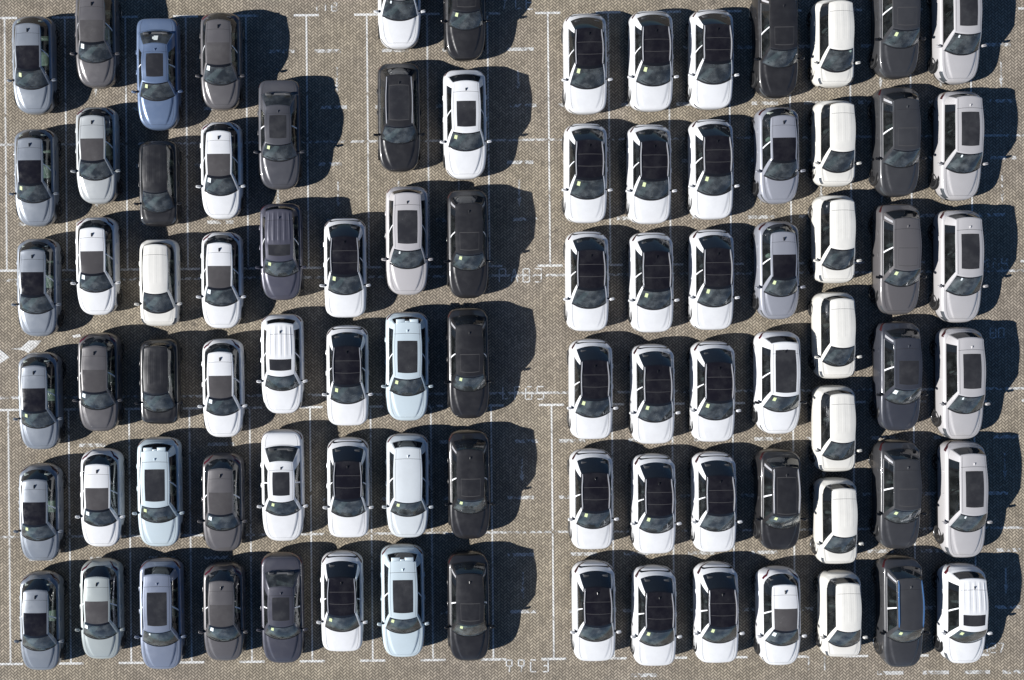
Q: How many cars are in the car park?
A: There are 88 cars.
